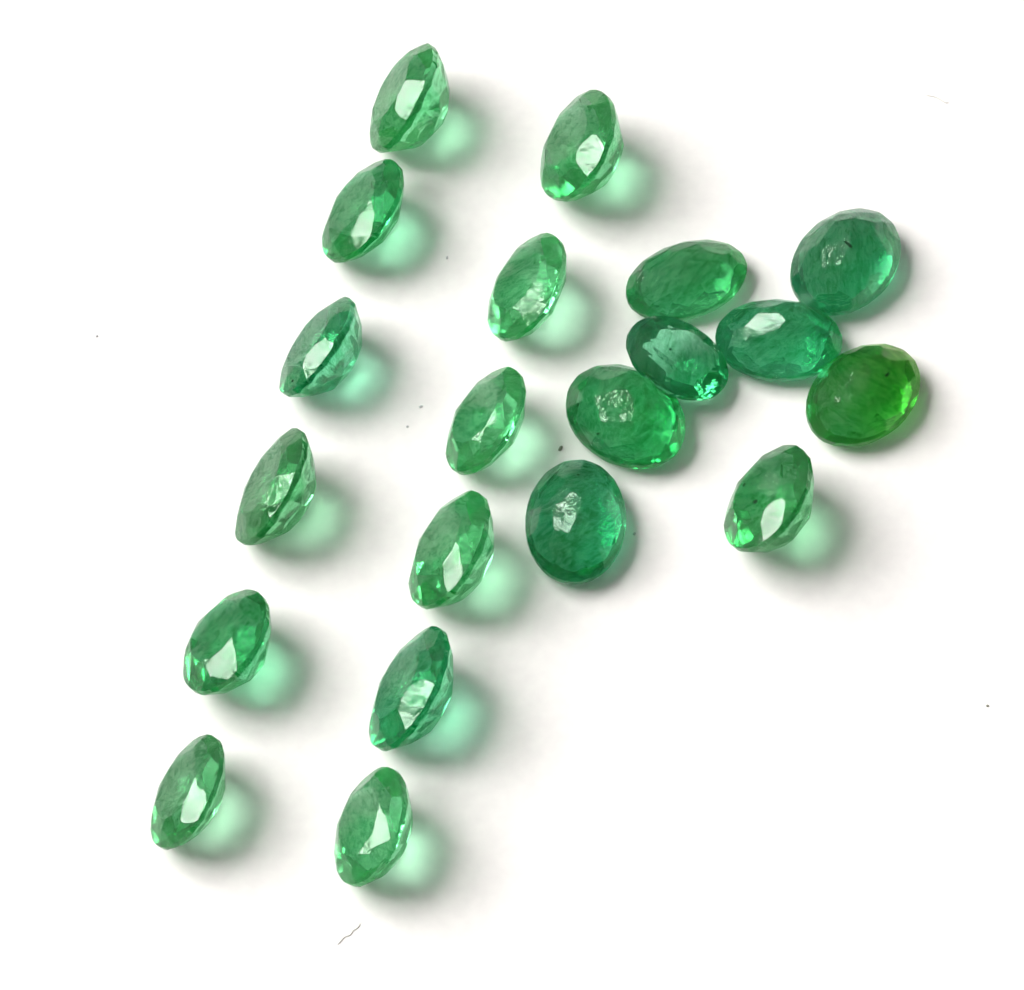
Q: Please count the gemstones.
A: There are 20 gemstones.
